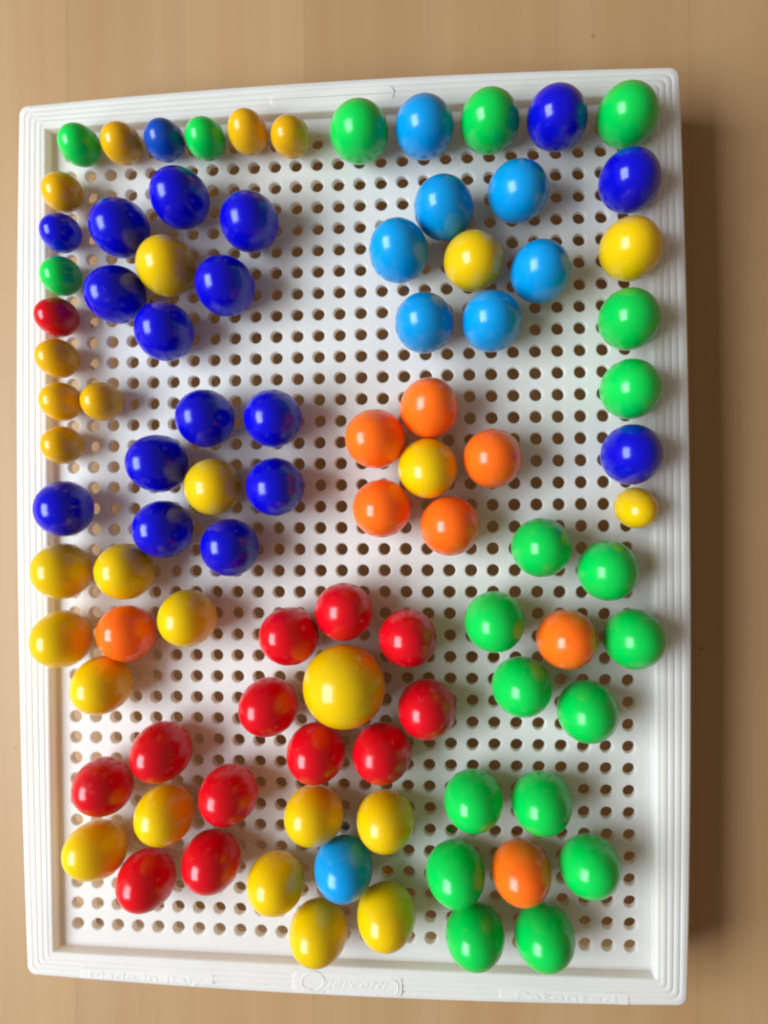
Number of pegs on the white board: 94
